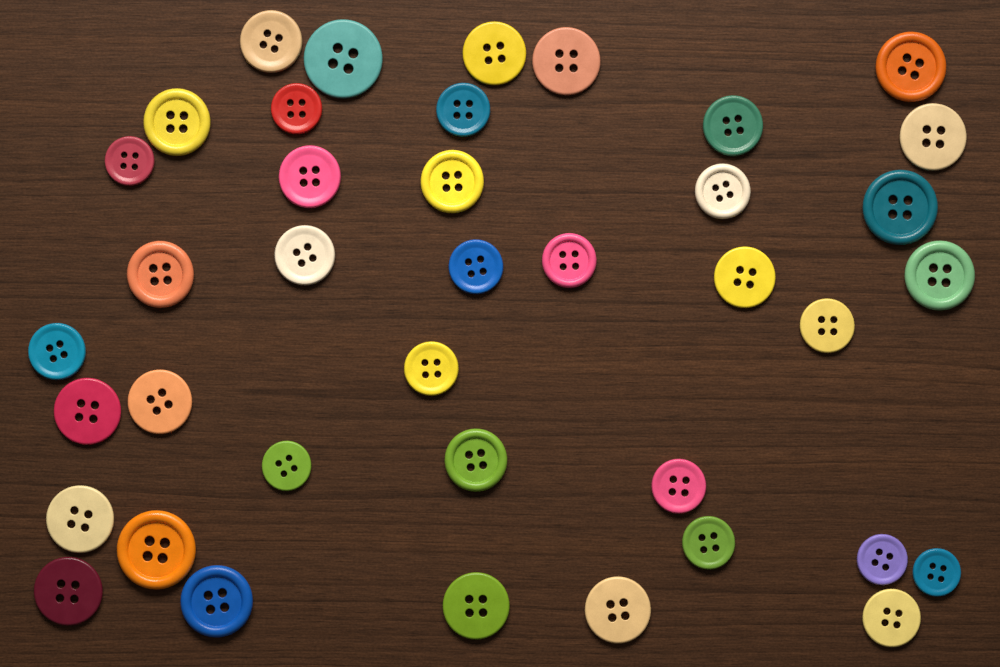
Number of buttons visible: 39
